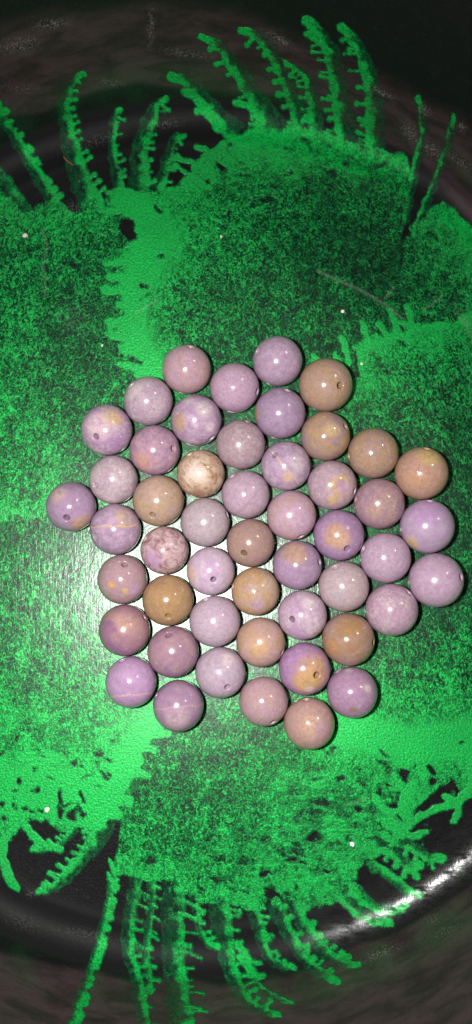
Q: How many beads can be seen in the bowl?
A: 50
